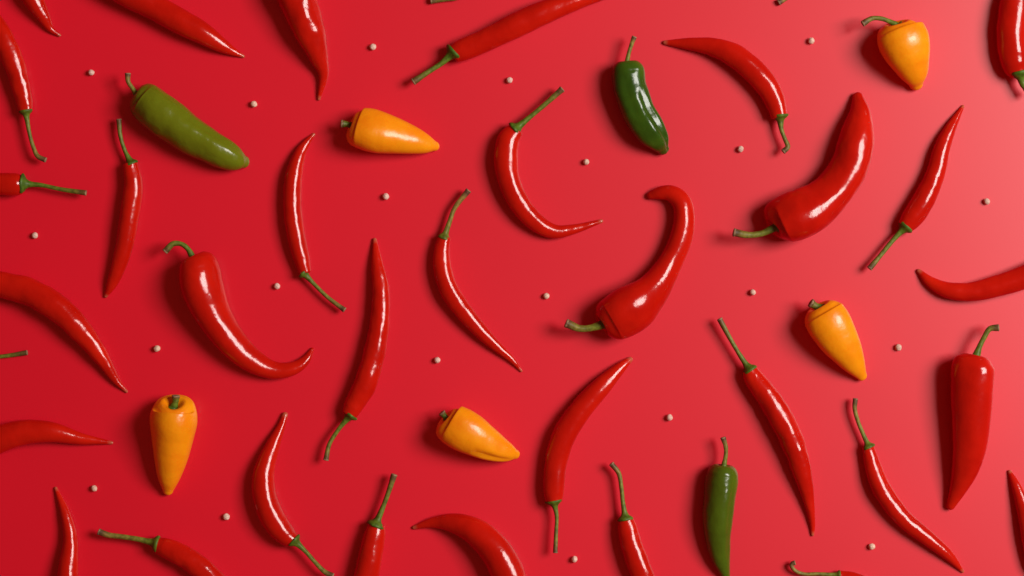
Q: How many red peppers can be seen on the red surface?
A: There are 32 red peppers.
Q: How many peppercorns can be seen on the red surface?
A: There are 21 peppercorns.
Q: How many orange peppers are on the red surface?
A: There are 5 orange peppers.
